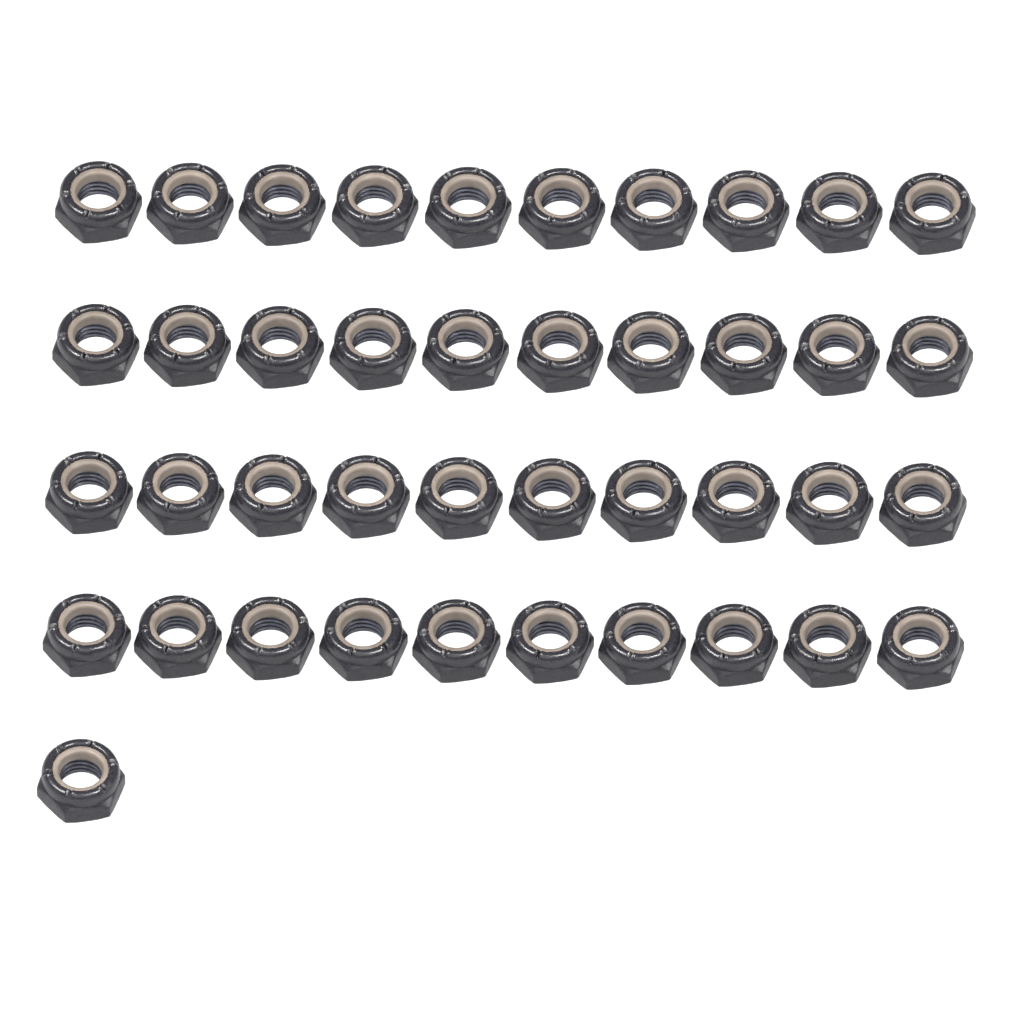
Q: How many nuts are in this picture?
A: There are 41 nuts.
